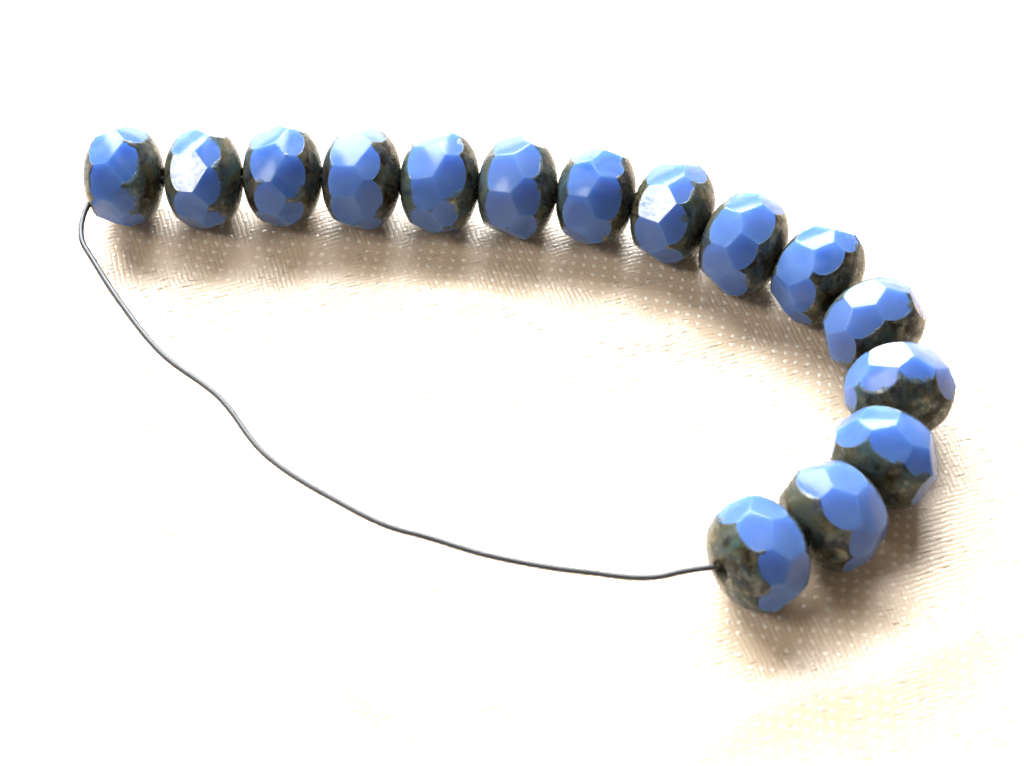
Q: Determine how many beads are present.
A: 15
